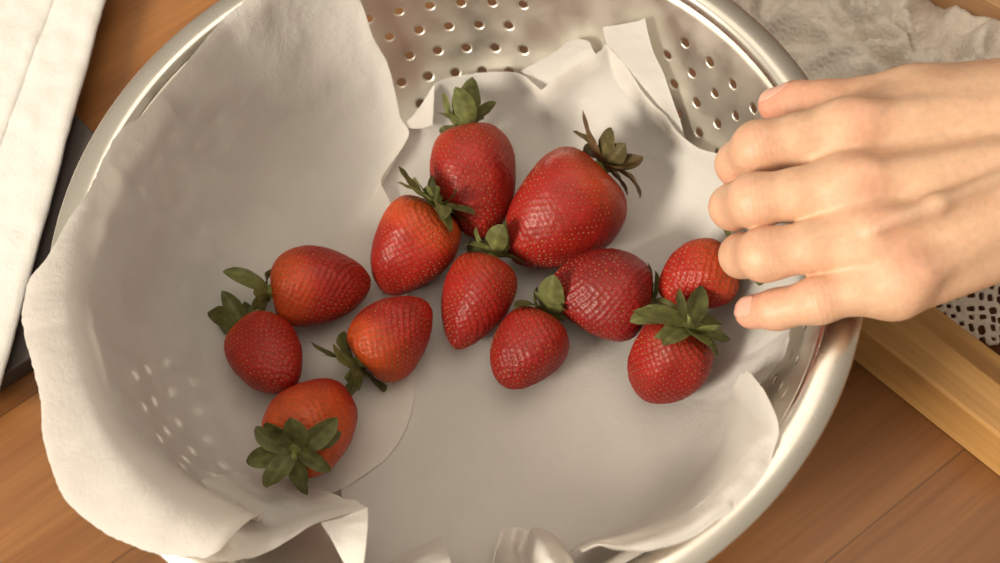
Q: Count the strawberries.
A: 12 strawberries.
